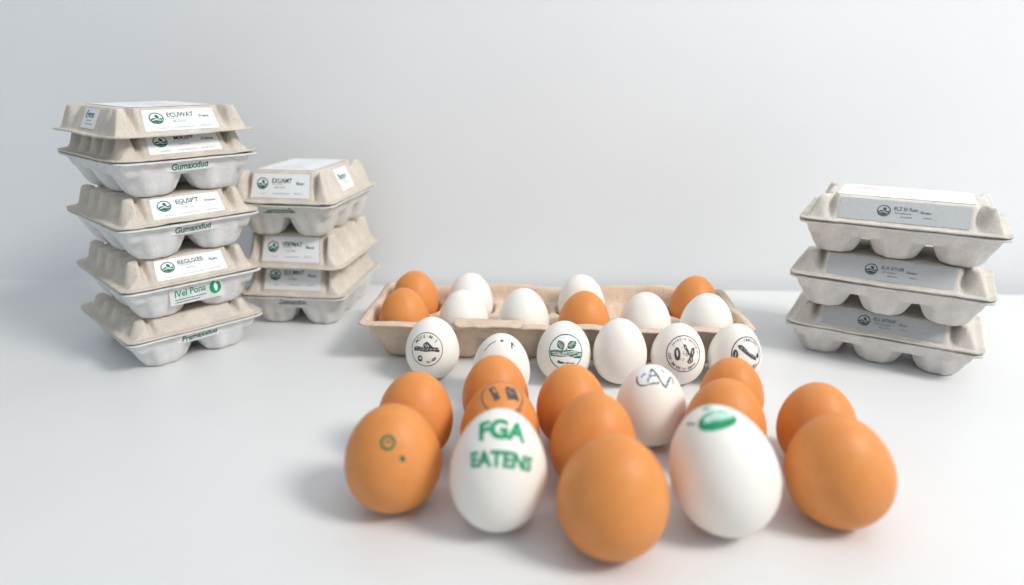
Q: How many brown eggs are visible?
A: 15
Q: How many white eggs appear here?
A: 15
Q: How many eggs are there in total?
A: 30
